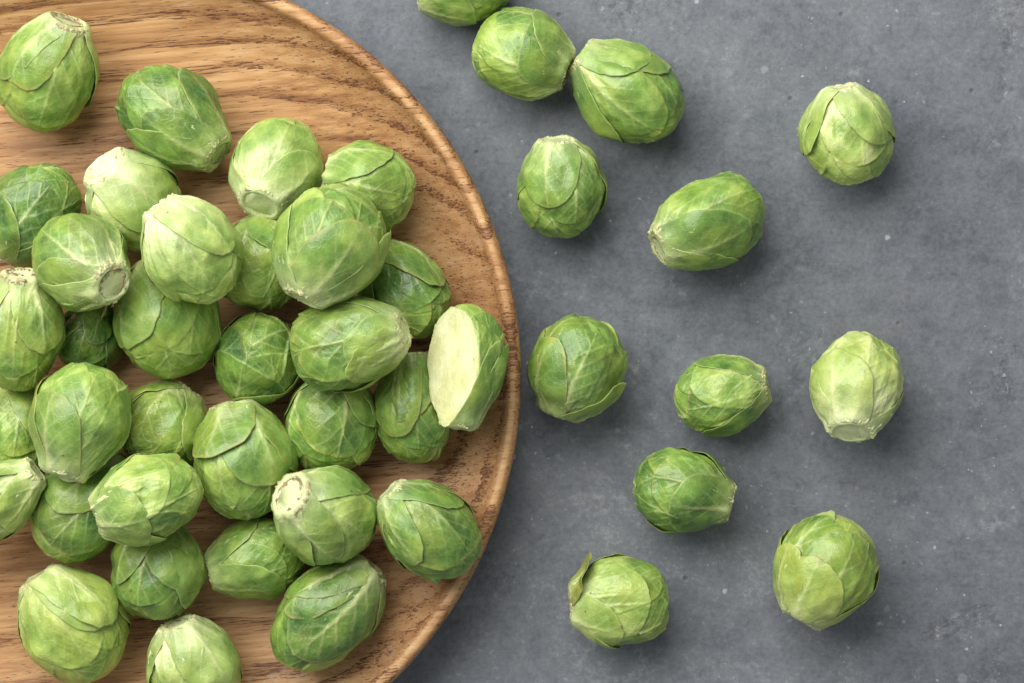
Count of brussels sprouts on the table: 45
